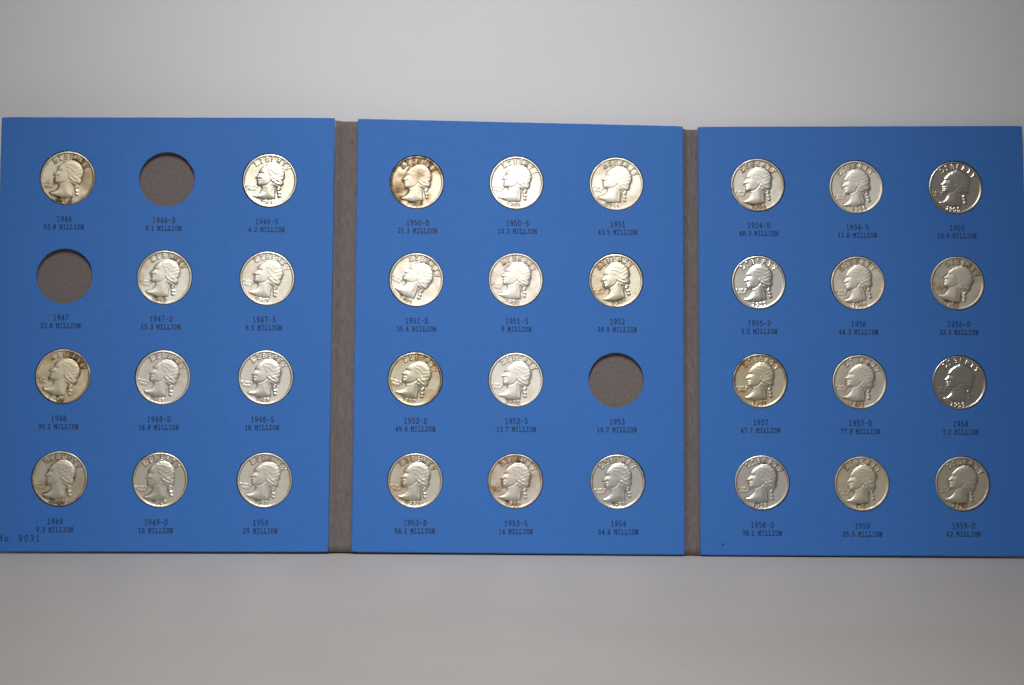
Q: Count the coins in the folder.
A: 33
